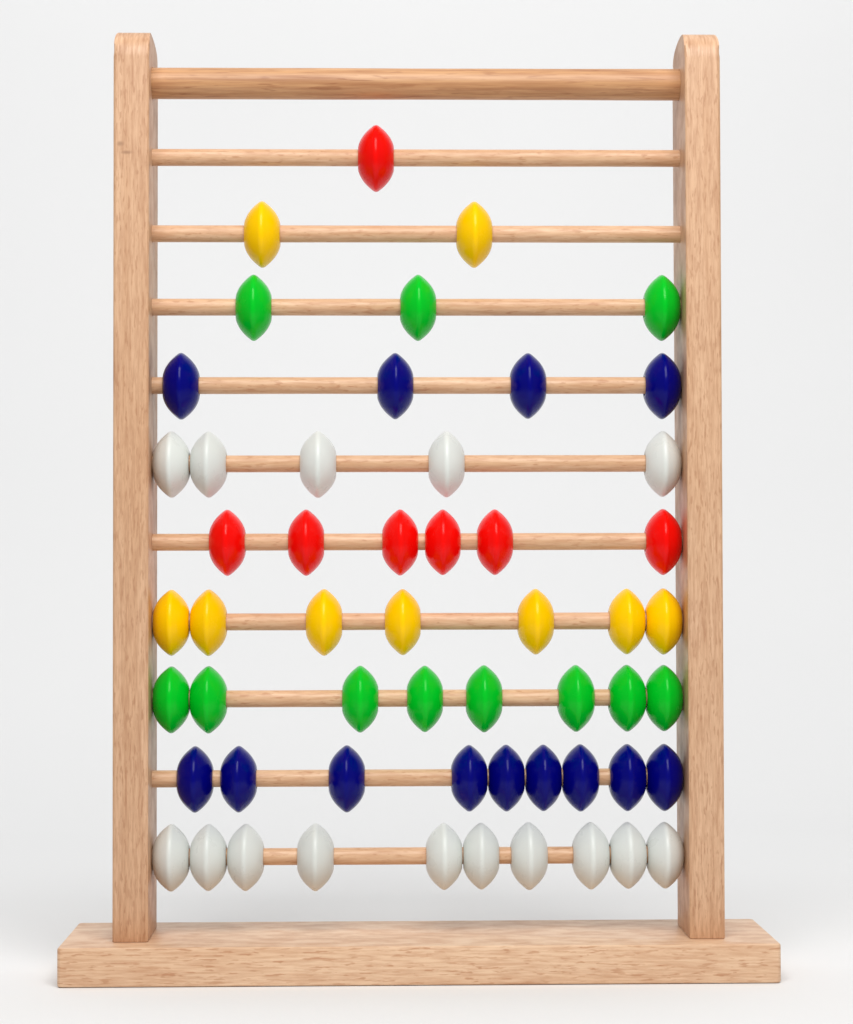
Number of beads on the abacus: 55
